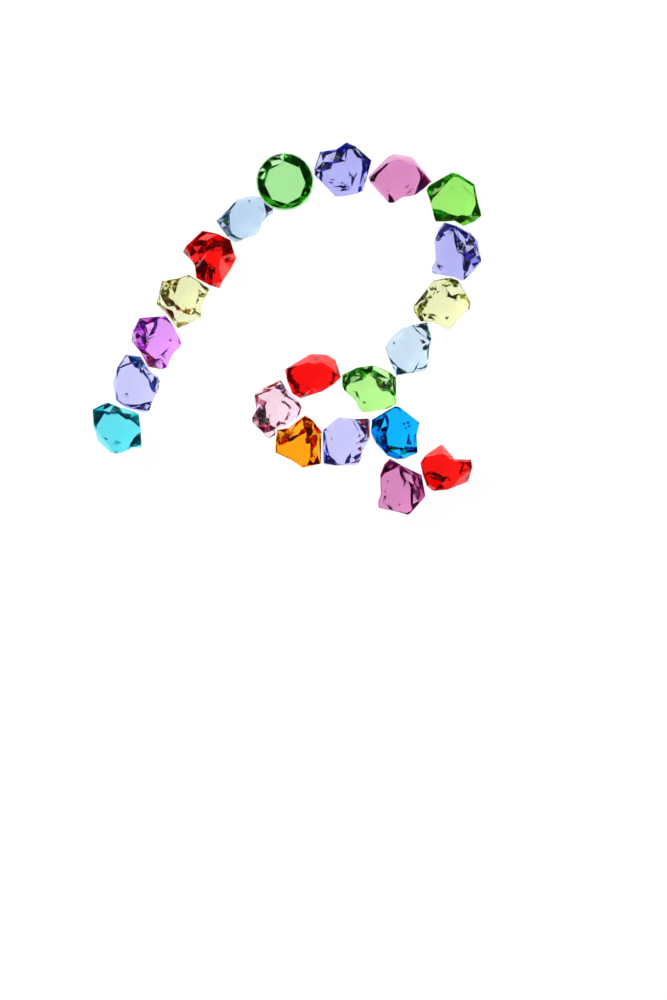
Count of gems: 21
